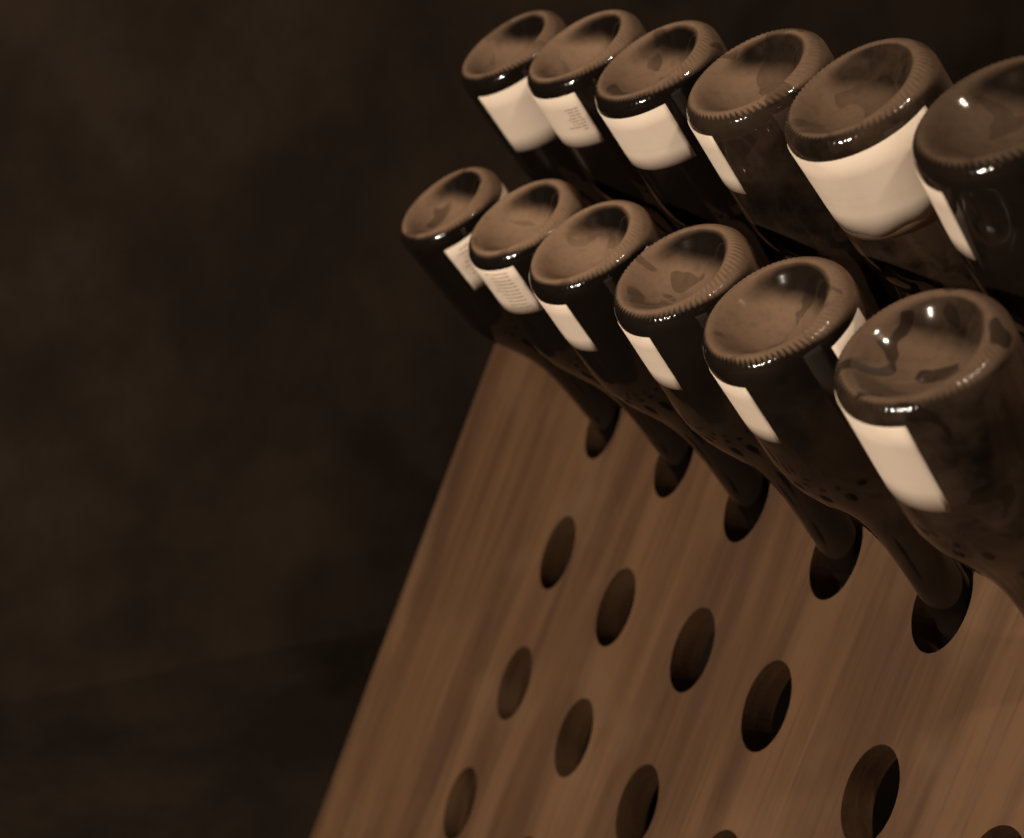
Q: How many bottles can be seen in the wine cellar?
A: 12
